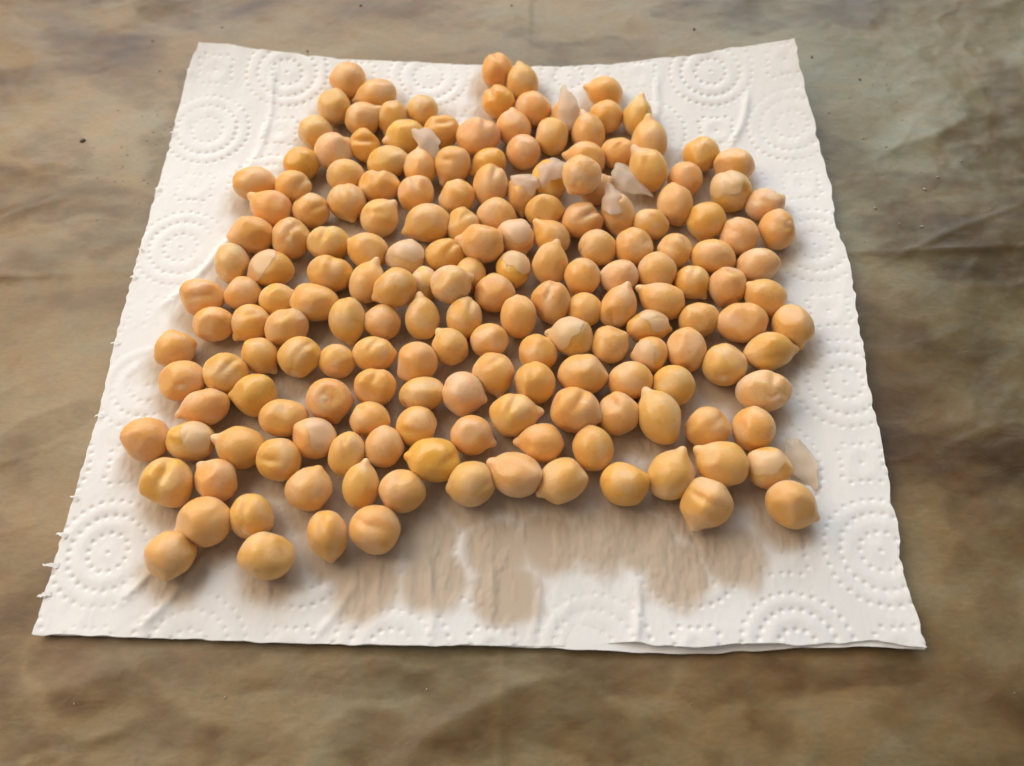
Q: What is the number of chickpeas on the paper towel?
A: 184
